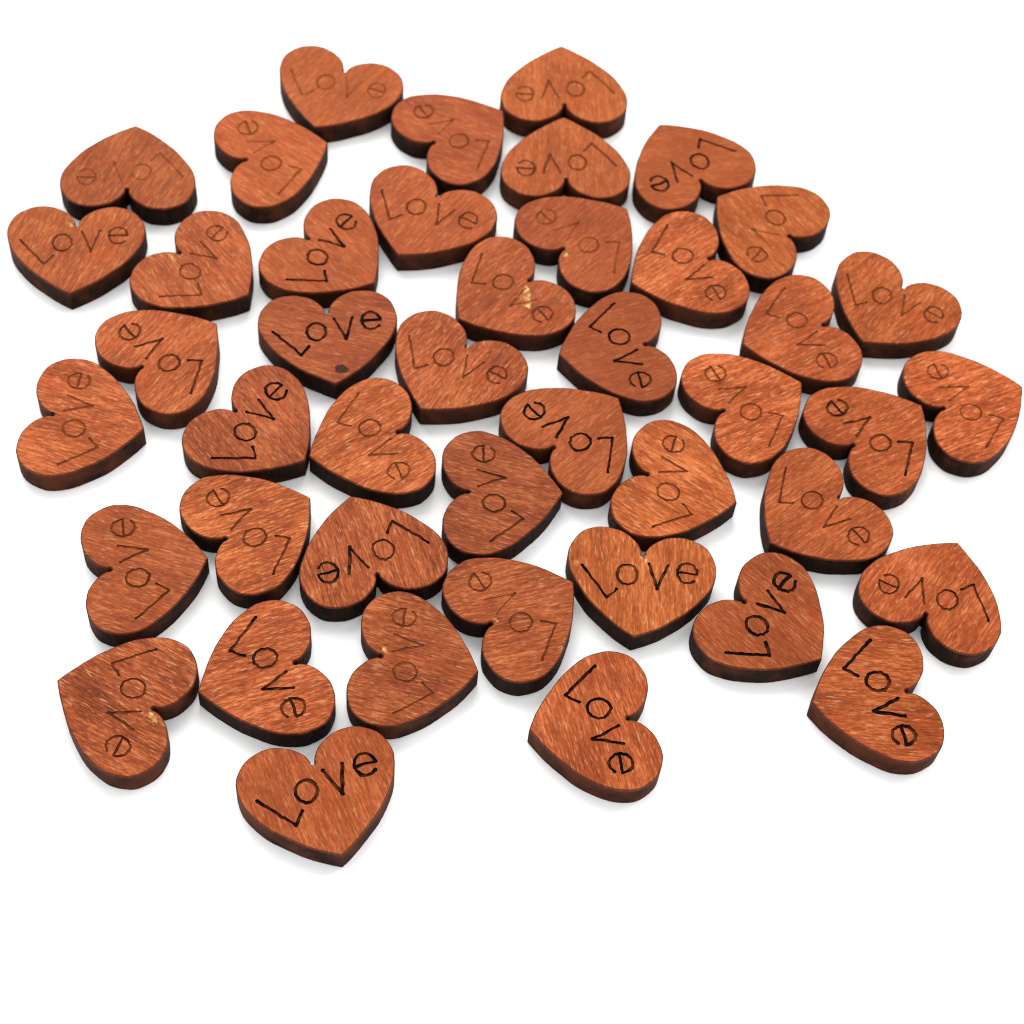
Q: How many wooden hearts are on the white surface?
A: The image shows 44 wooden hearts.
